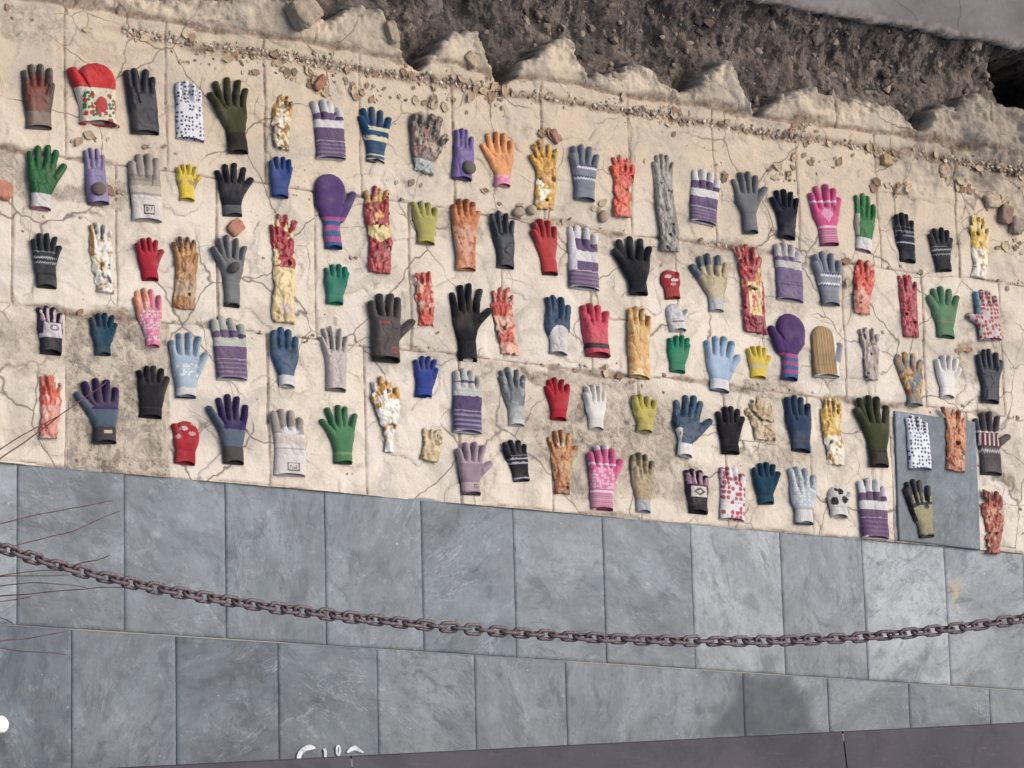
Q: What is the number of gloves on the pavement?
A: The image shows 106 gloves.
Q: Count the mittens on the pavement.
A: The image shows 8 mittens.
